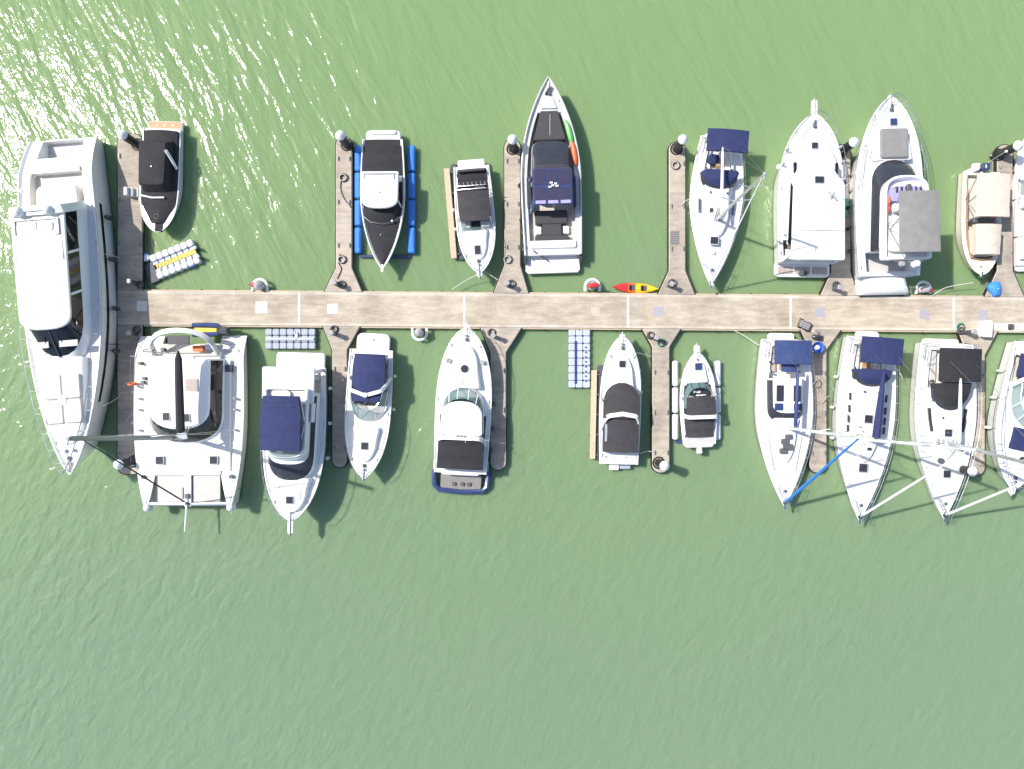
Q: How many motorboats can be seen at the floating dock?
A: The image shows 15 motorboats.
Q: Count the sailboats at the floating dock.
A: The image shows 5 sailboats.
